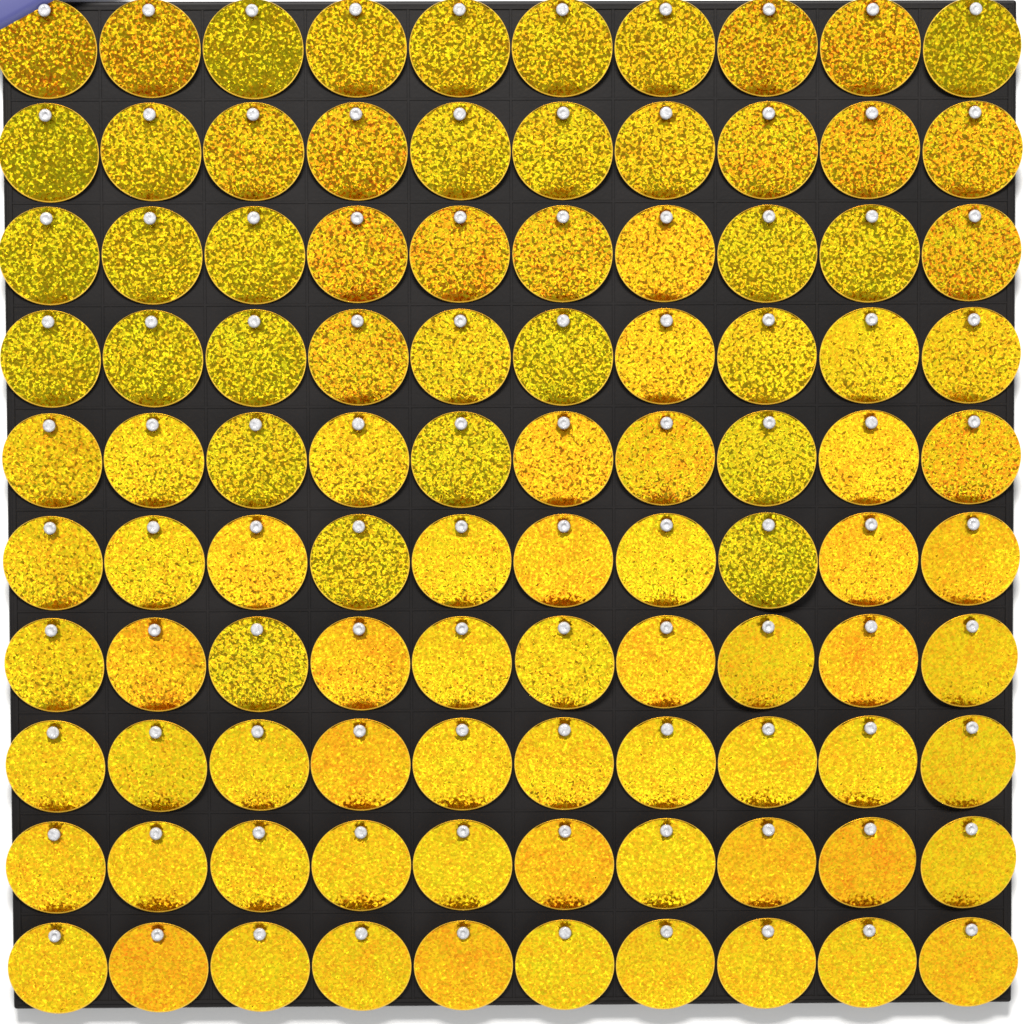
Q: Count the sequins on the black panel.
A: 100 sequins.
